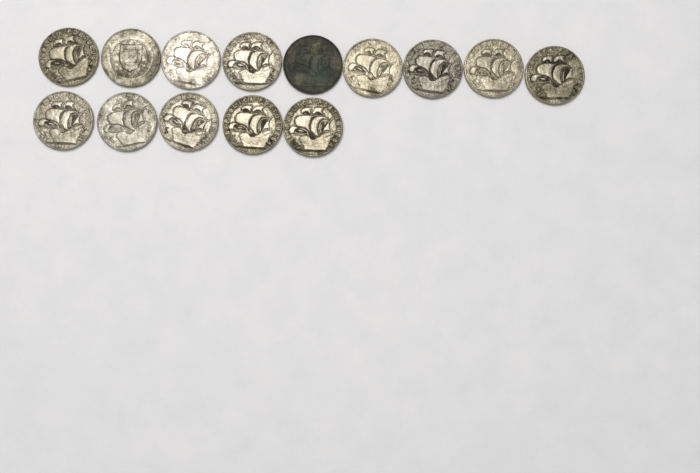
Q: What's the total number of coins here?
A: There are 14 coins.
